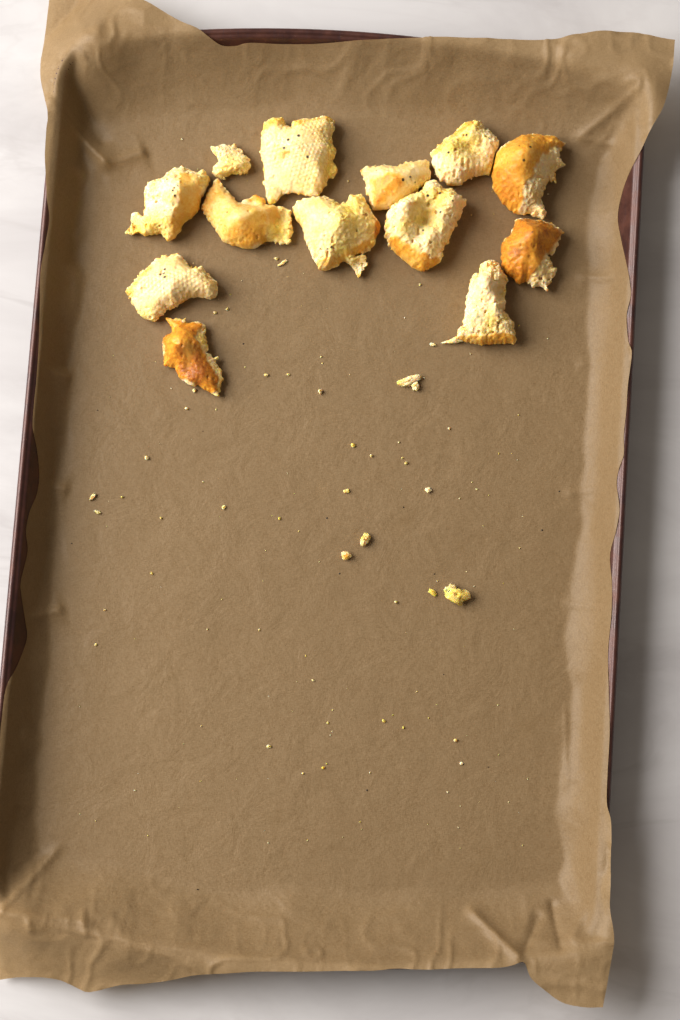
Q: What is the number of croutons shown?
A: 13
